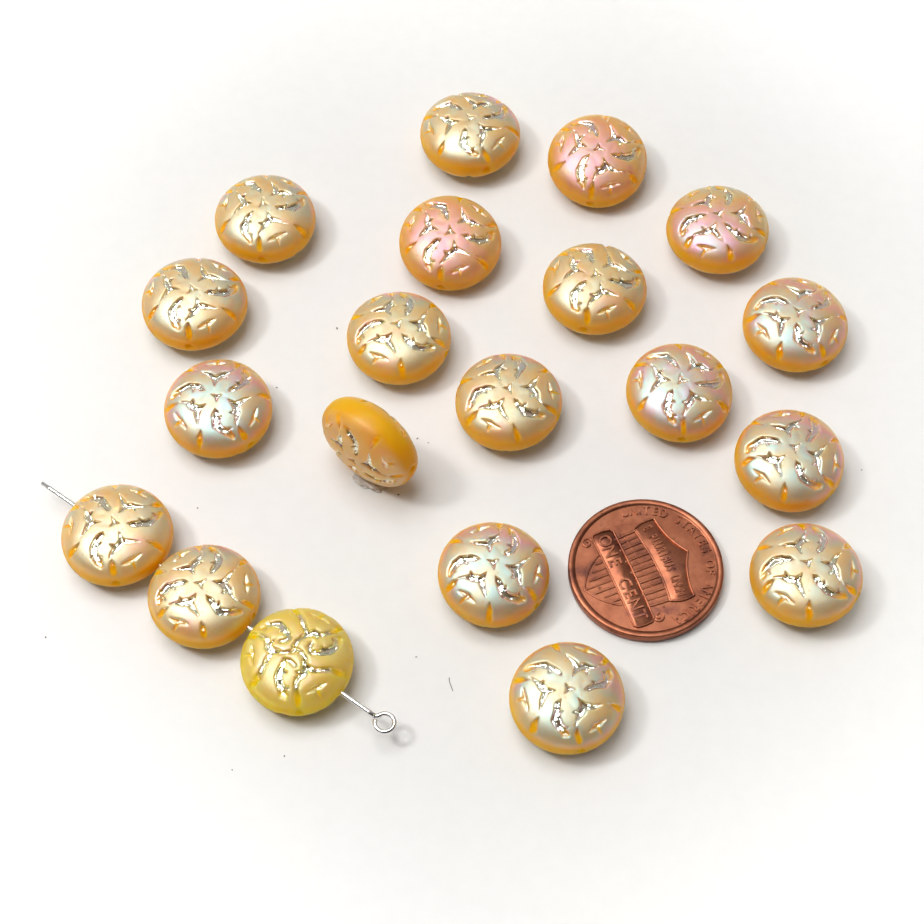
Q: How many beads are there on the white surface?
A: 20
